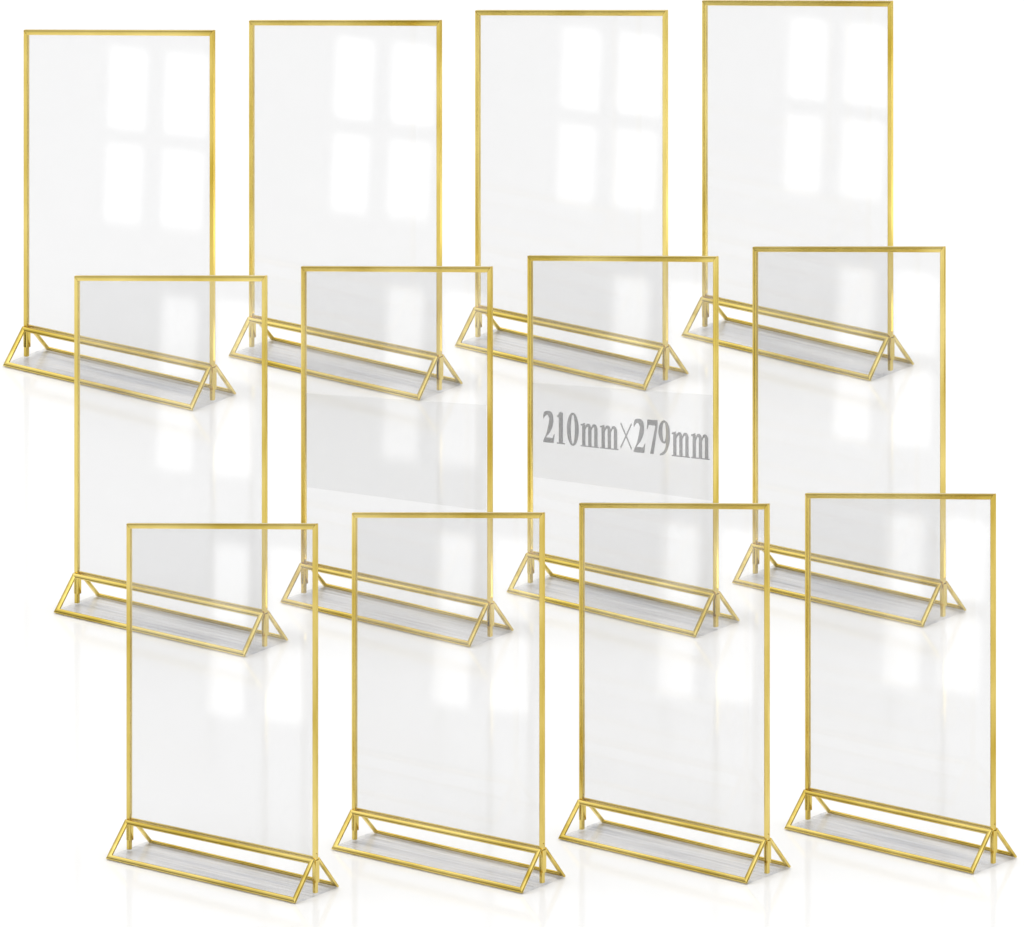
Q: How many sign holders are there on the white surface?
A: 12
